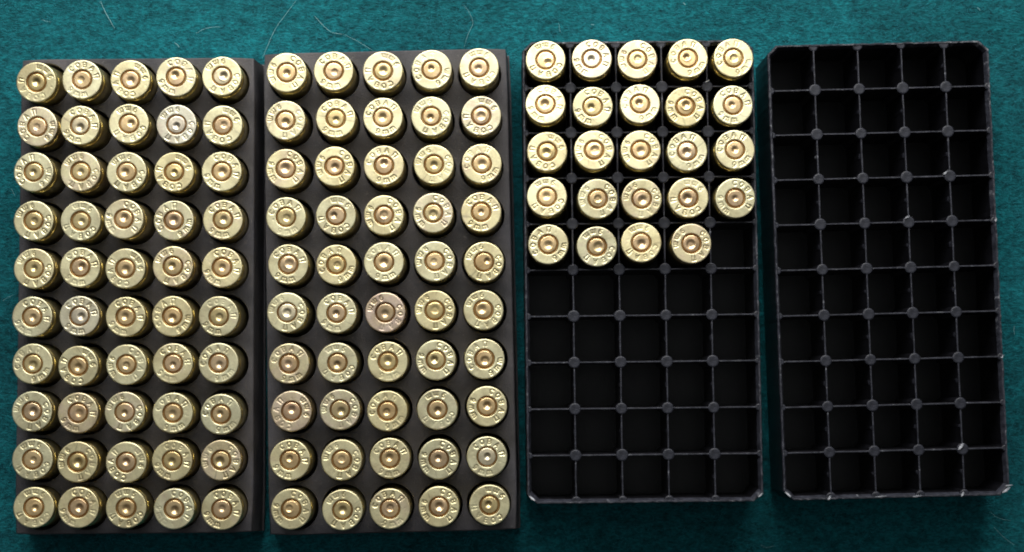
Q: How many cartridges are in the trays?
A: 124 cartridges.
